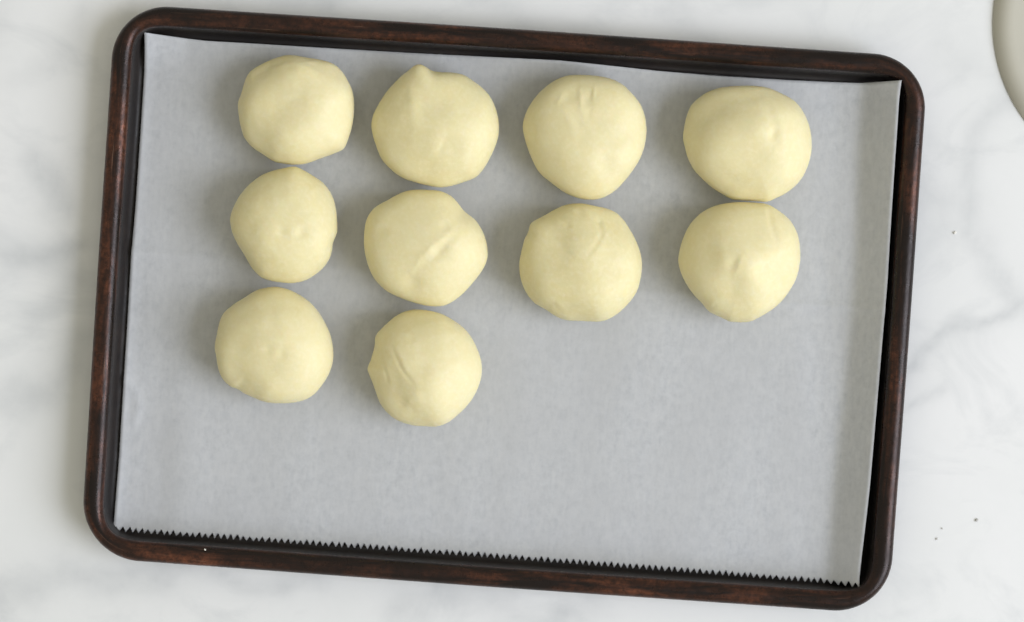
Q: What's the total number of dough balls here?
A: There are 10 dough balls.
